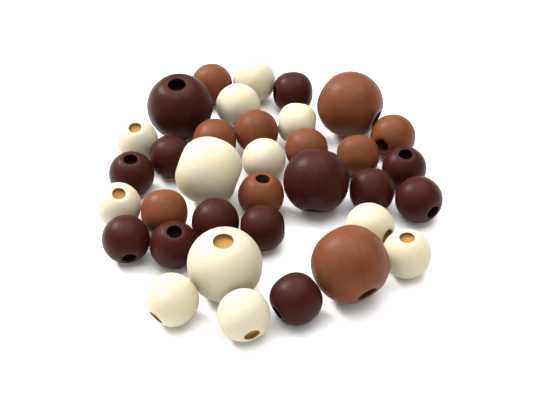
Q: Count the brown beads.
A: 10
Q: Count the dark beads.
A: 13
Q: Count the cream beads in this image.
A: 12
